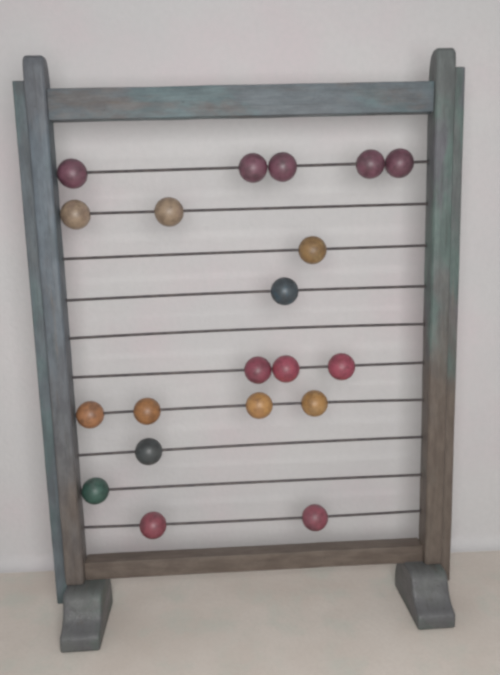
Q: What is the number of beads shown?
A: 20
